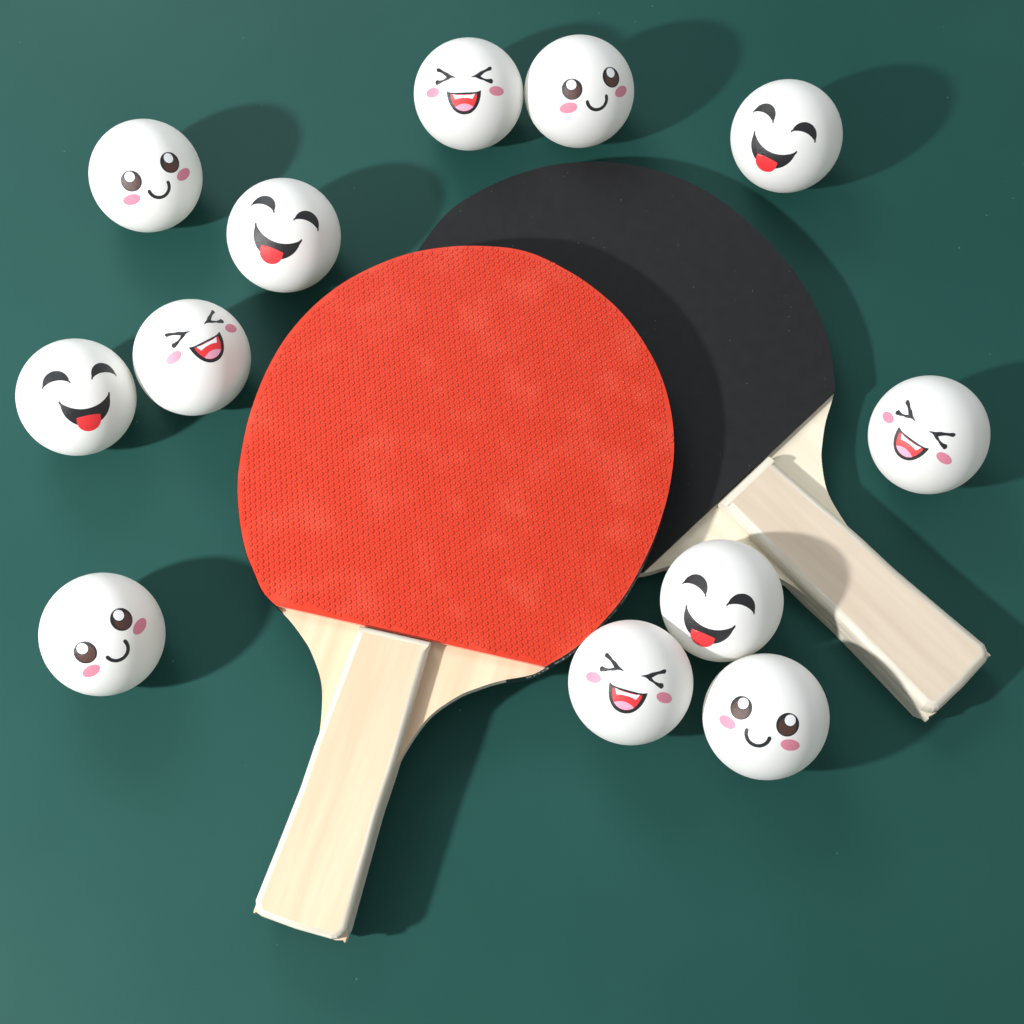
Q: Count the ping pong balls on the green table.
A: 12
